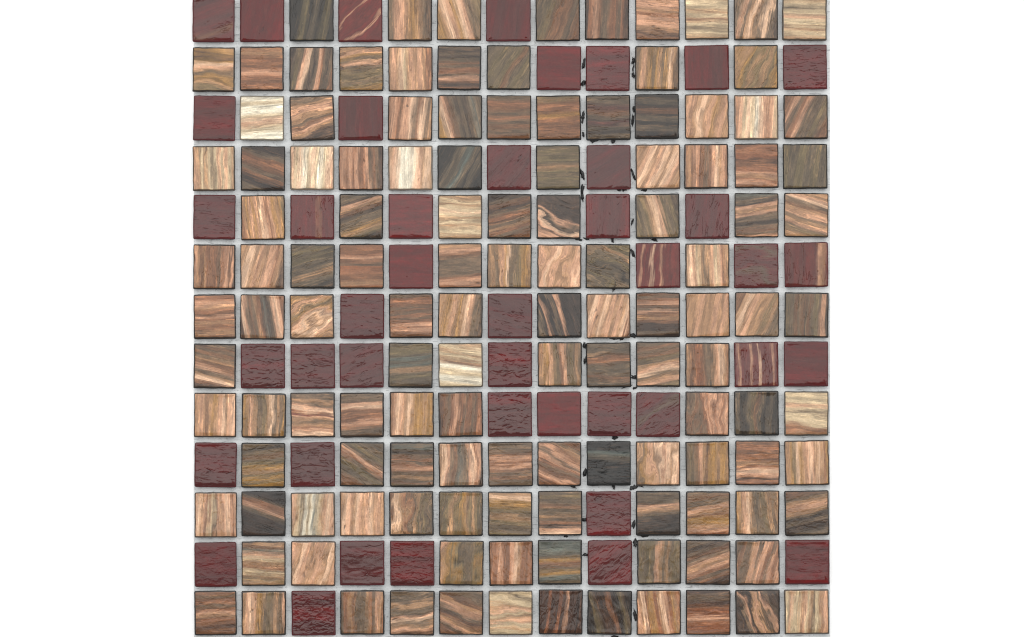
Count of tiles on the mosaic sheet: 169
